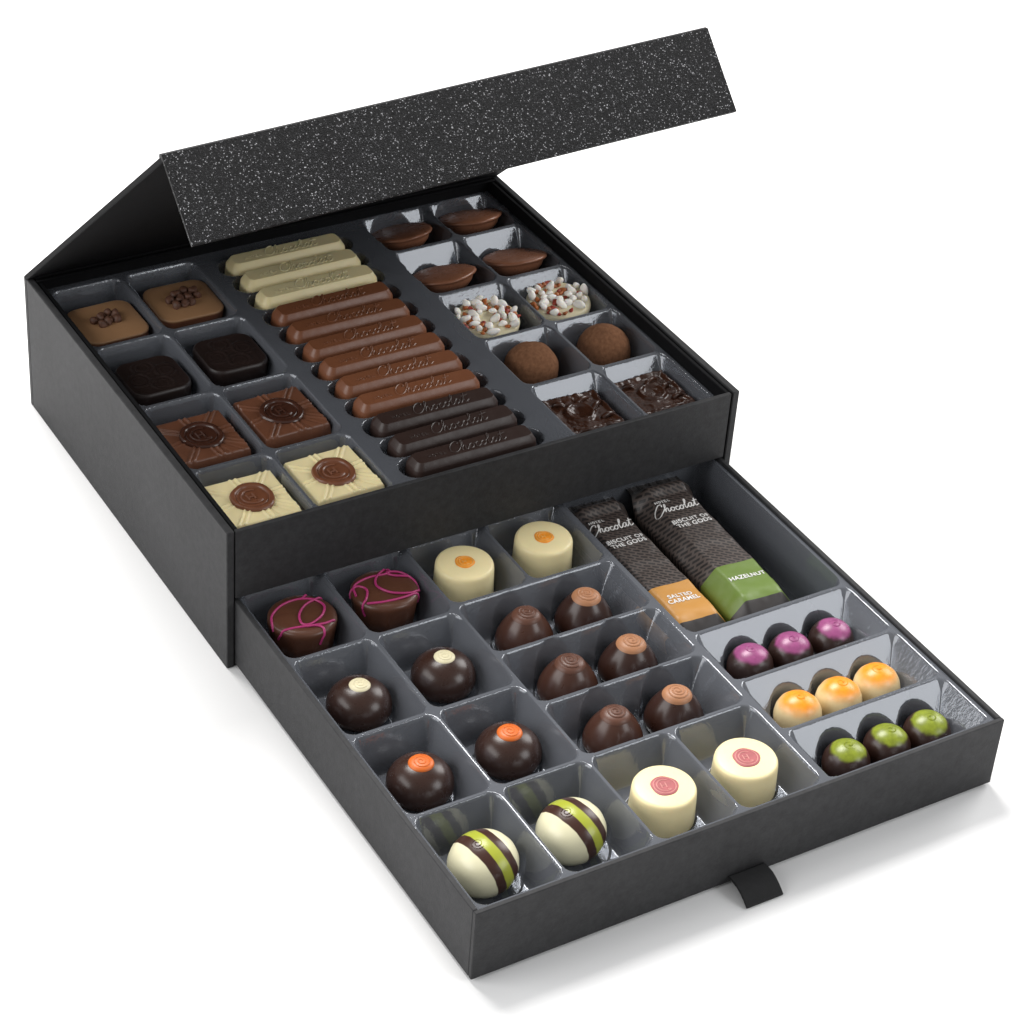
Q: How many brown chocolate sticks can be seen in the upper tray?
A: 6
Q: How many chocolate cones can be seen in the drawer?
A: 6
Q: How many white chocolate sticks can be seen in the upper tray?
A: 3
